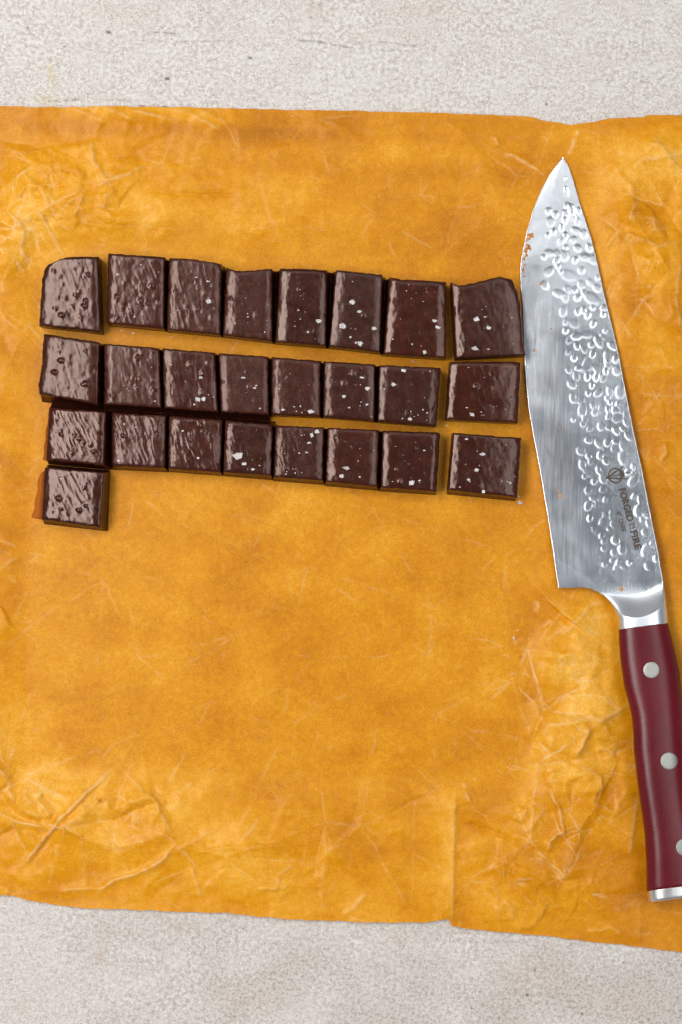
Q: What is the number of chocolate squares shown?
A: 25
